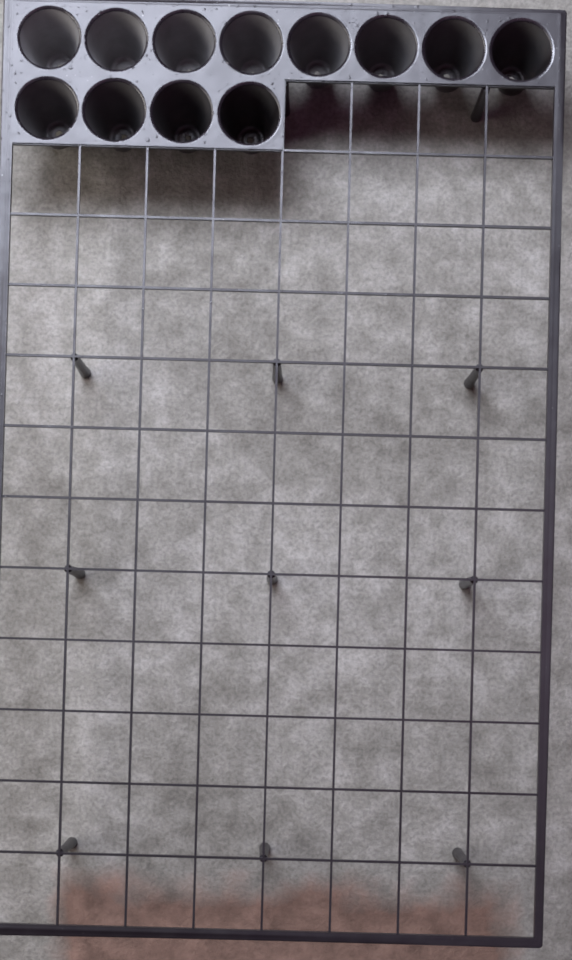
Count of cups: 12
